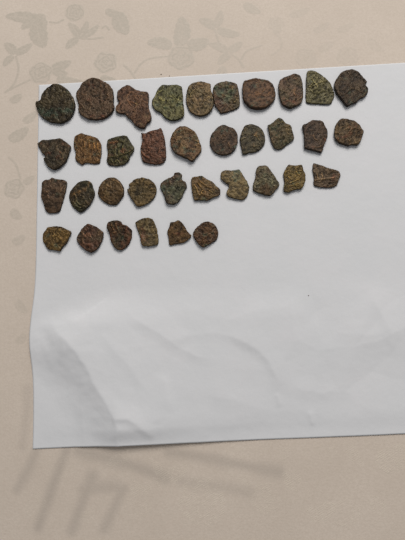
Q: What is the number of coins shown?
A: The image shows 36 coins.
